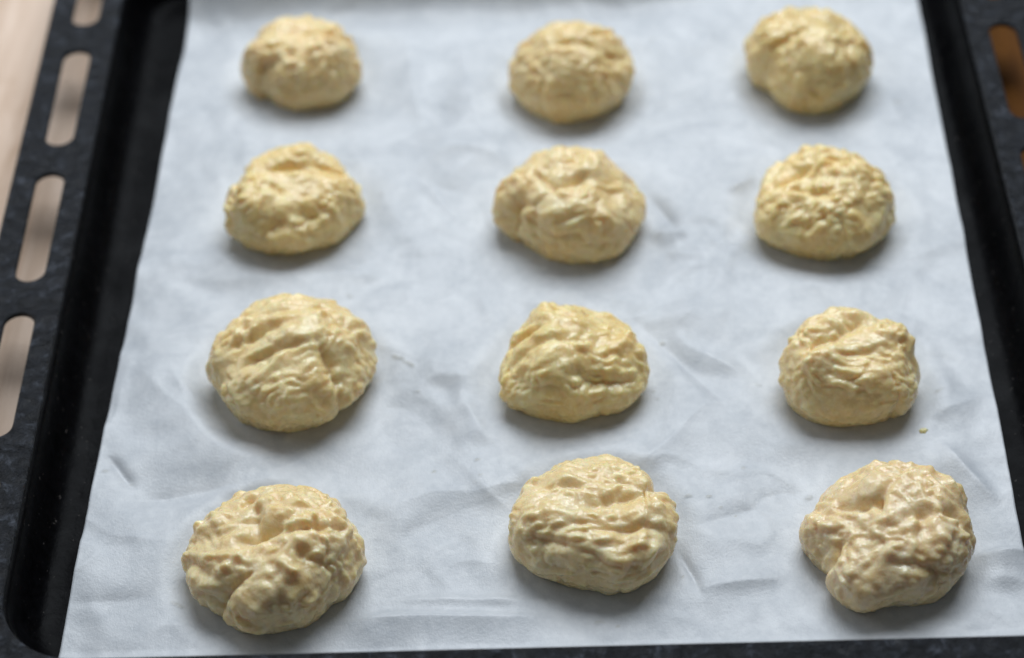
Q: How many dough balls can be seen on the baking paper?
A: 12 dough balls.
